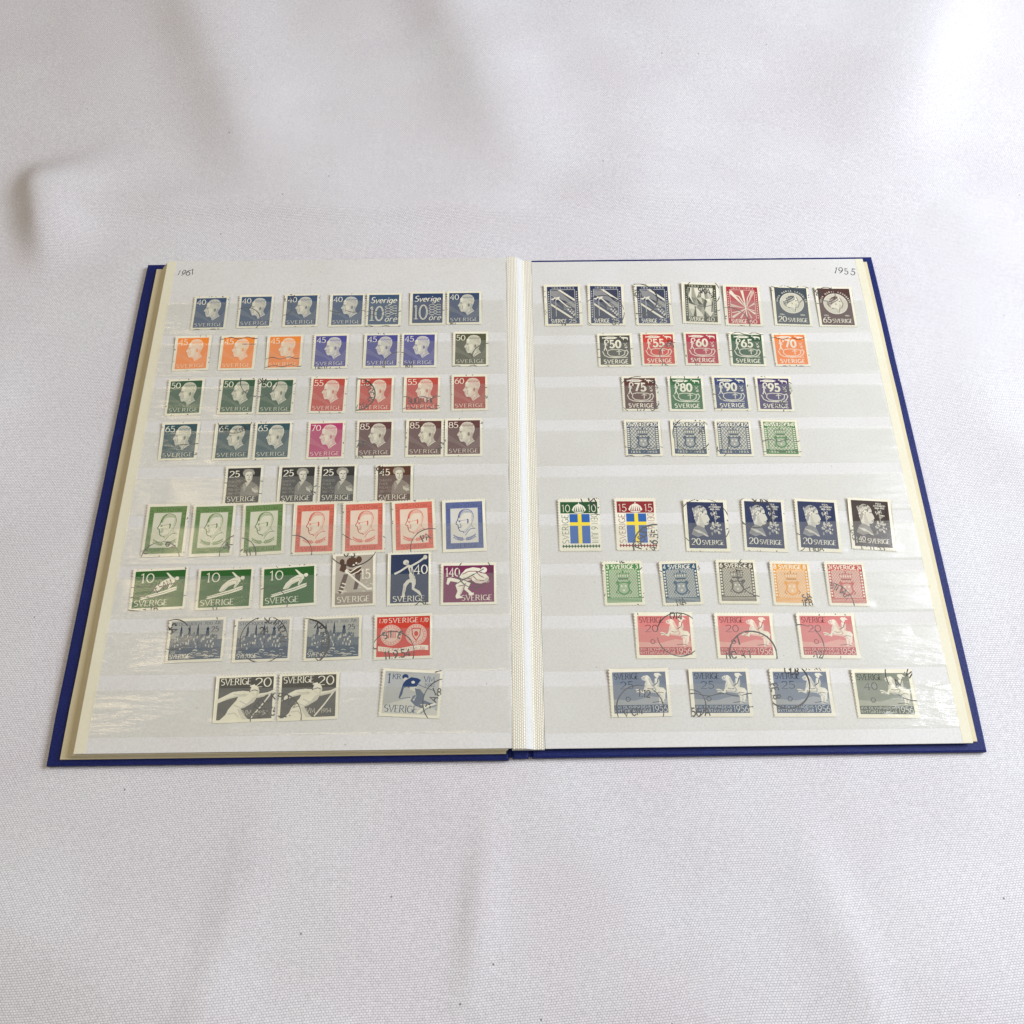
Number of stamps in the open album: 90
